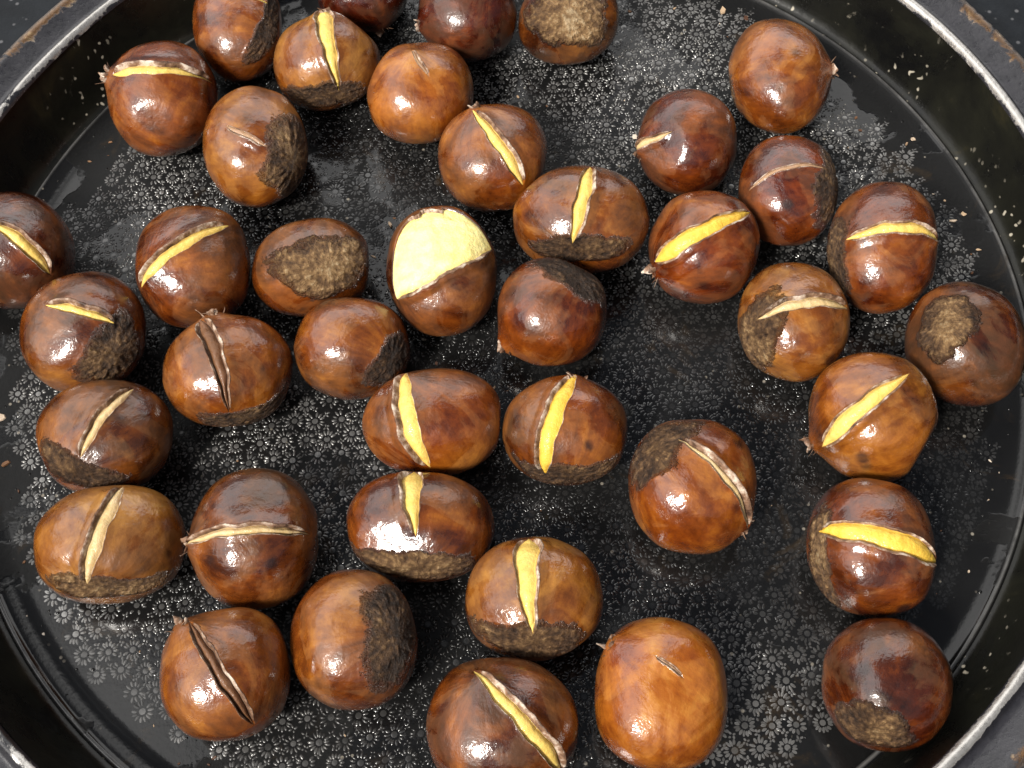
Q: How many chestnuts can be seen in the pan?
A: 40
